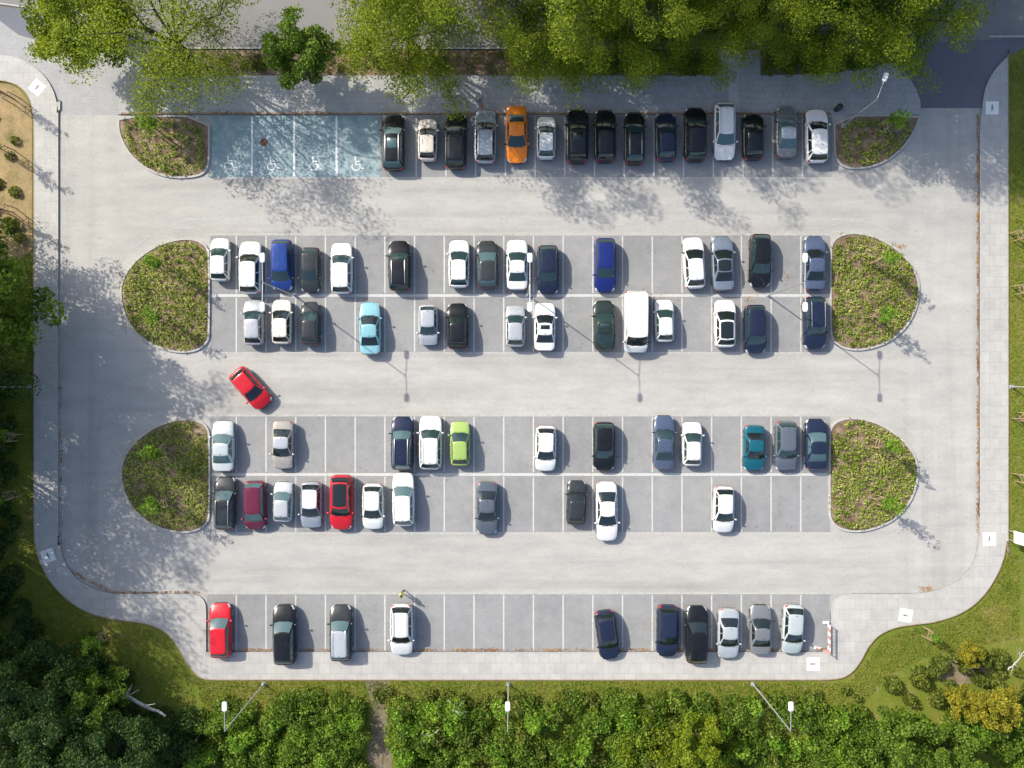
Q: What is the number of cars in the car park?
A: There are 78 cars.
